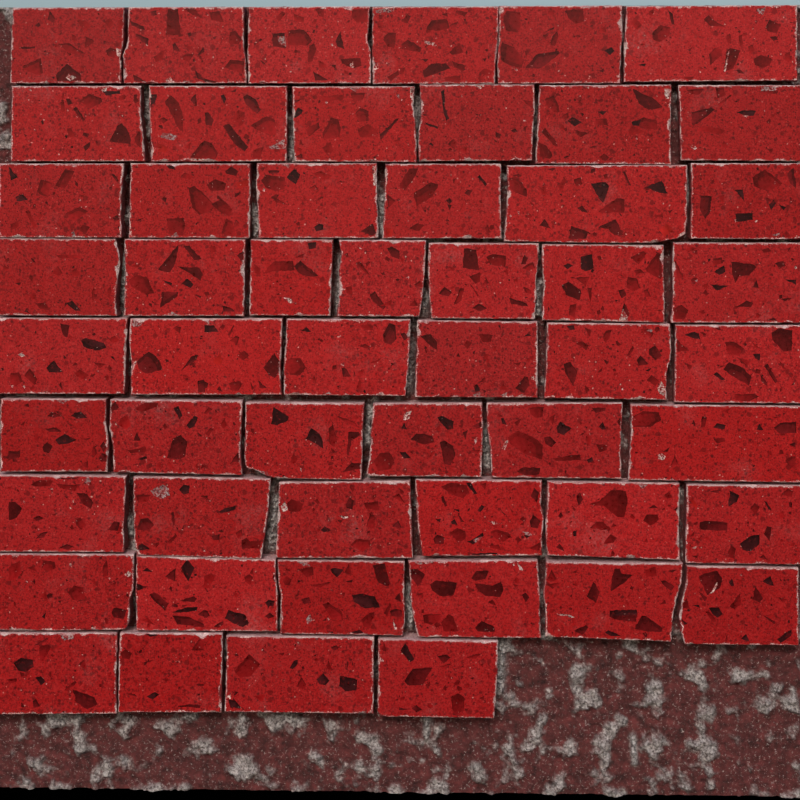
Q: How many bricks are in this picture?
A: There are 53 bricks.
